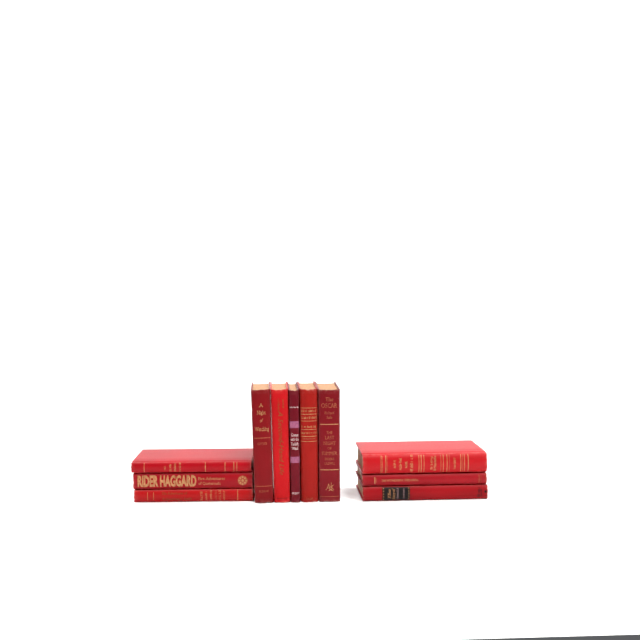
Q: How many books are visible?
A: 11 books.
